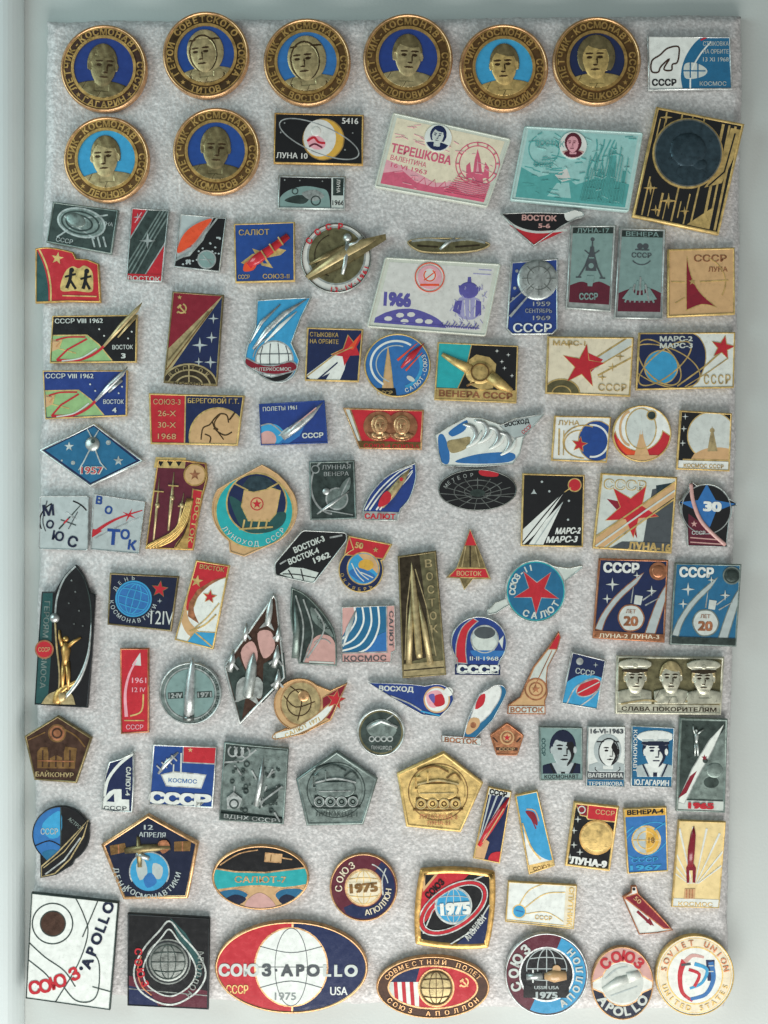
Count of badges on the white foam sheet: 107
